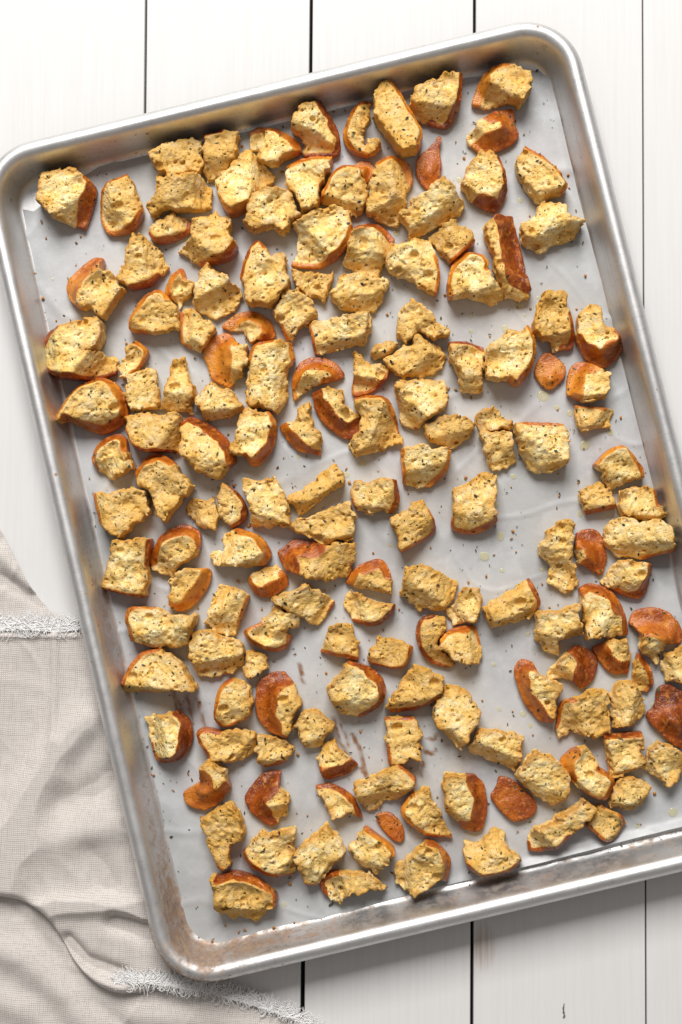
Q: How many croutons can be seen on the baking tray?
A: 161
